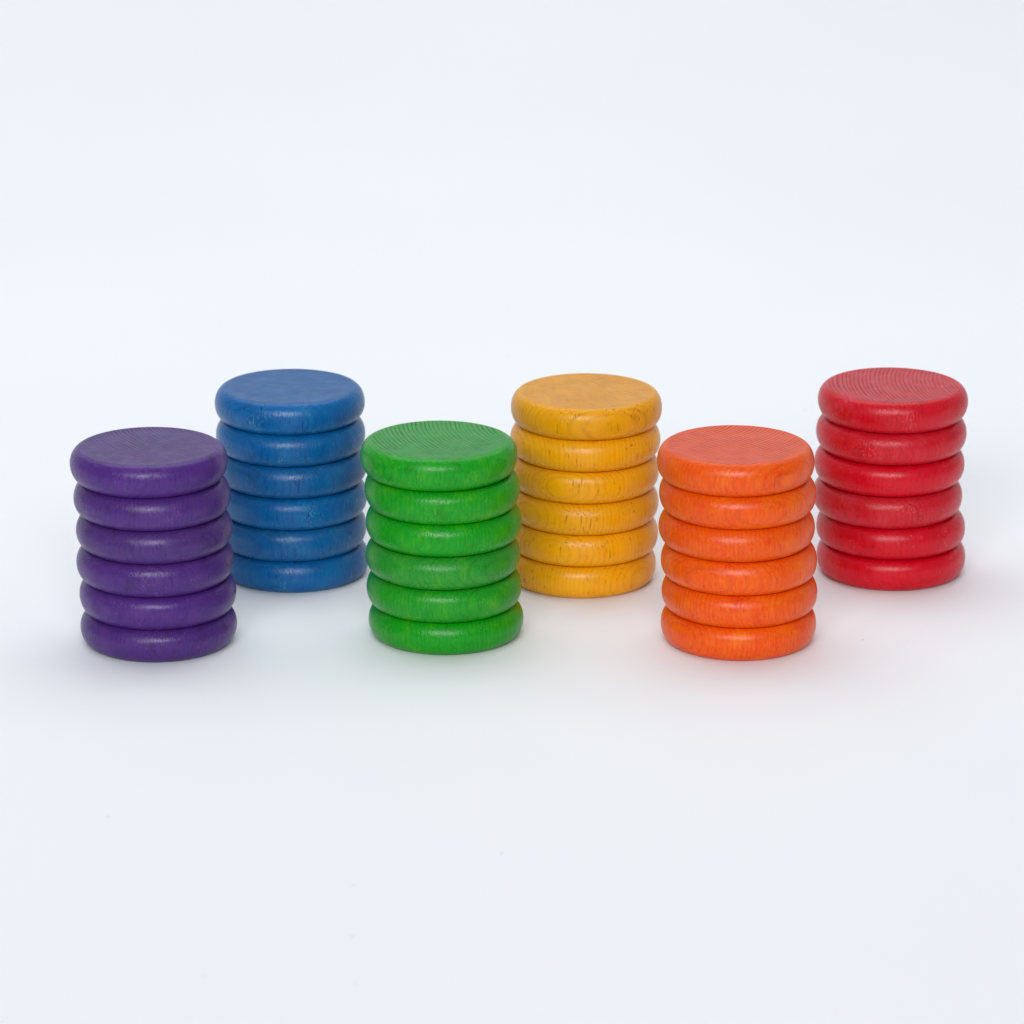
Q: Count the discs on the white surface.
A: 36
